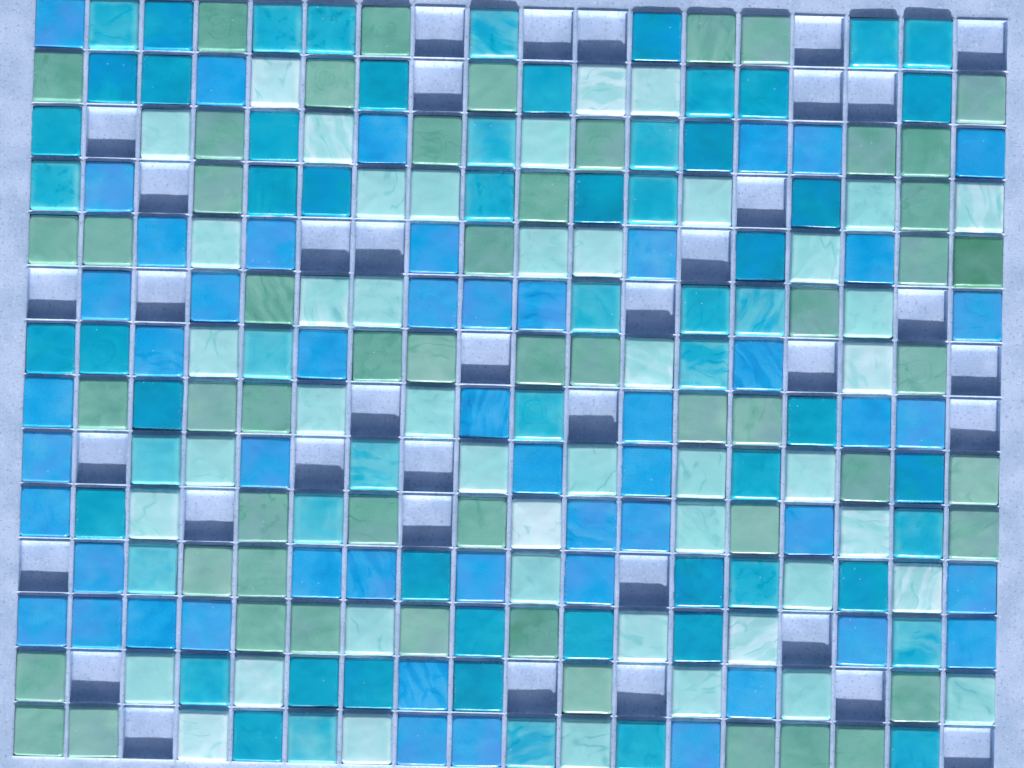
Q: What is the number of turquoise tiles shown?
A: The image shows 63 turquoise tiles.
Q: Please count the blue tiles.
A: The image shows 51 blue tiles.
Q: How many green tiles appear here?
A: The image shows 54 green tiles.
